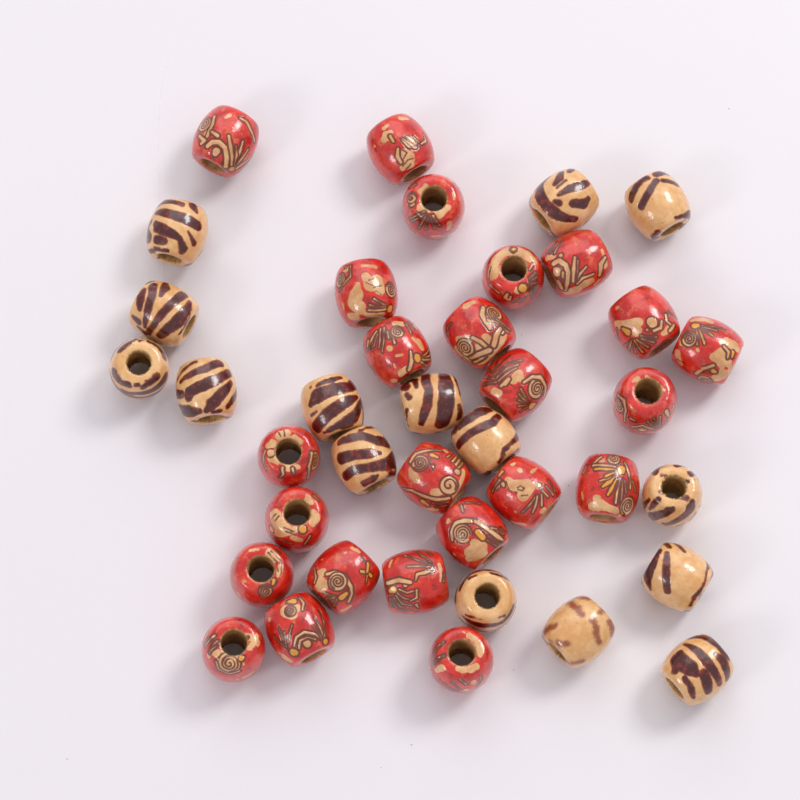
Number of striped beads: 15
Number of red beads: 24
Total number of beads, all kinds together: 39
